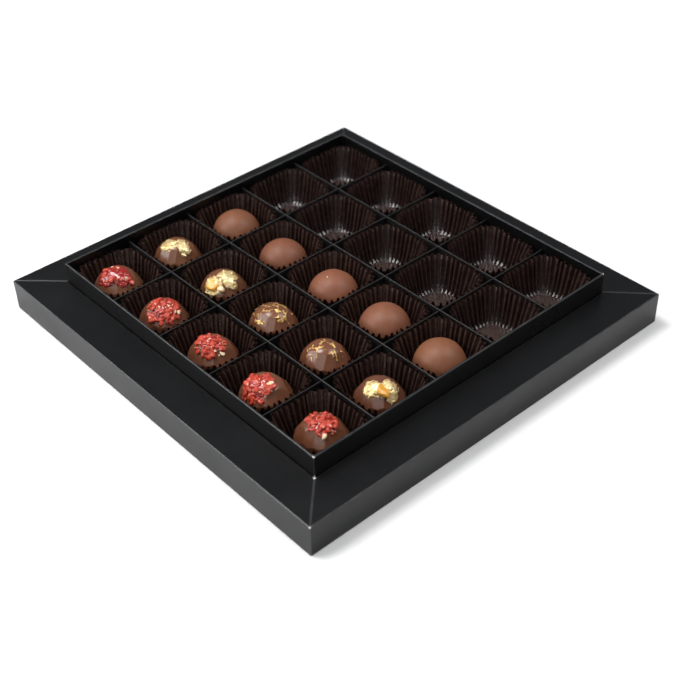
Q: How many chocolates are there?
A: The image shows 15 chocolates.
